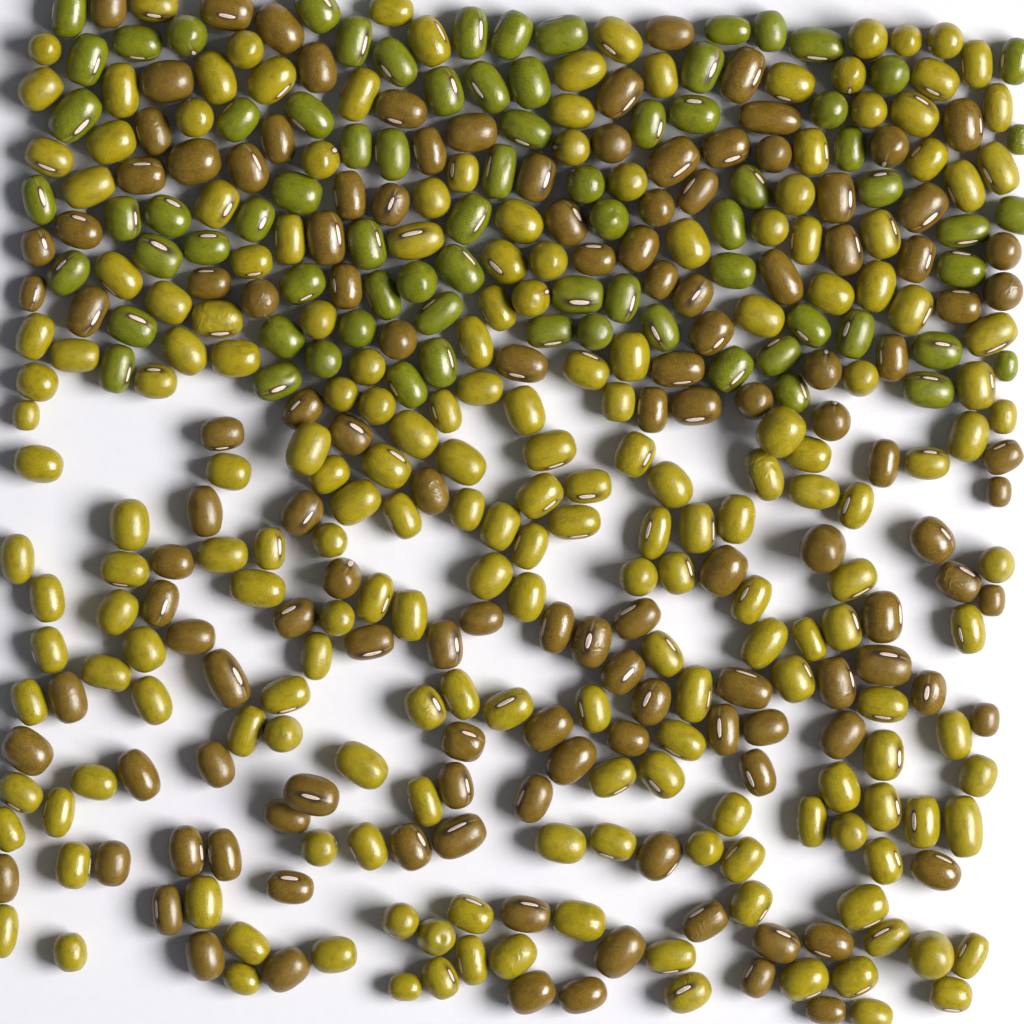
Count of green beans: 76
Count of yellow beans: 200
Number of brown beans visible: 130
